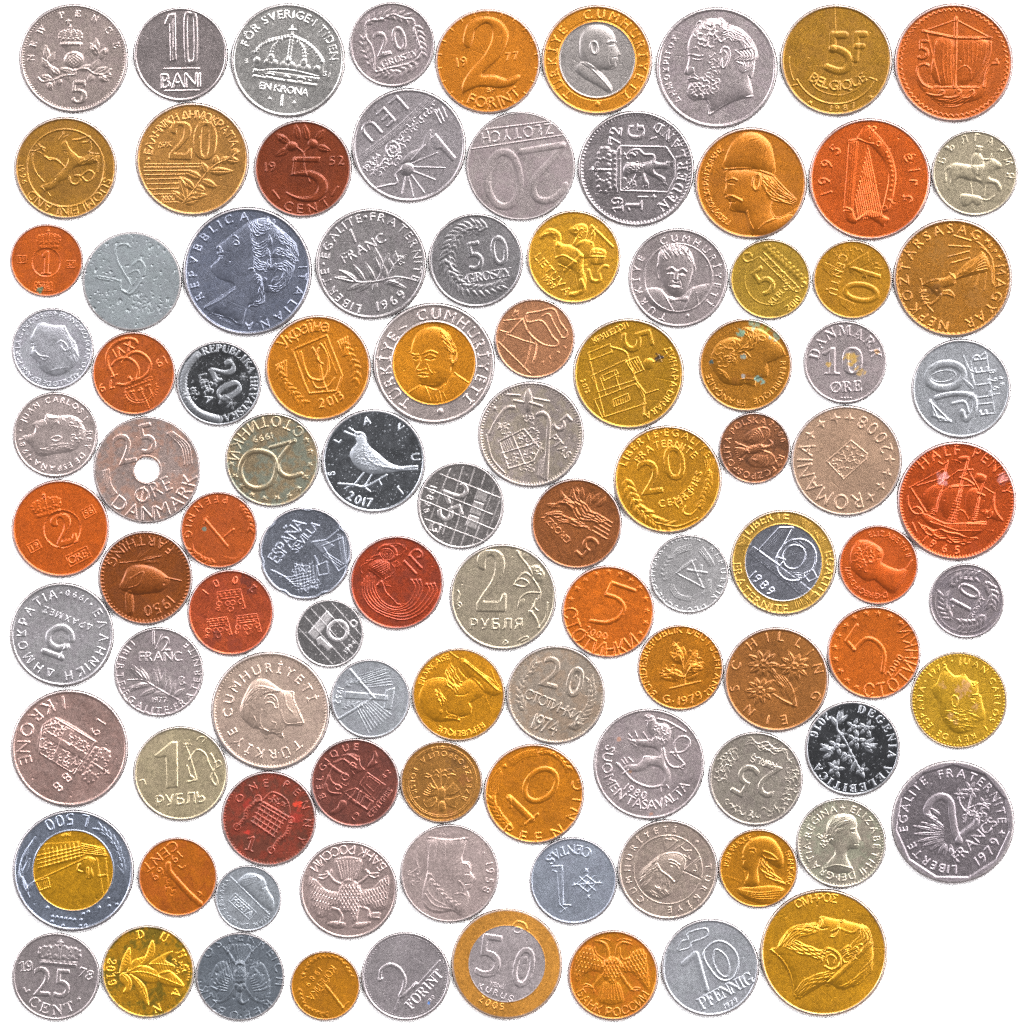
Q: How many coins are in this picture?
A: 100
